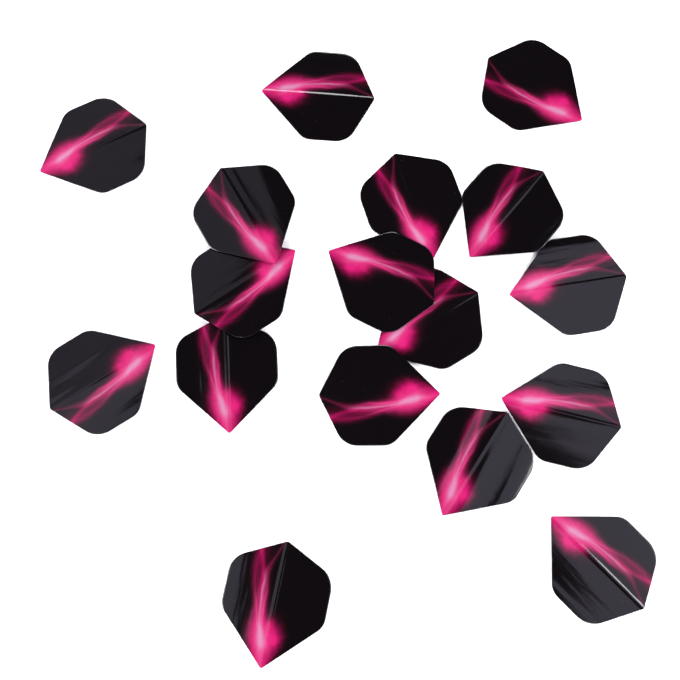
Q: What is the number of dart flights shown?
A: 17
